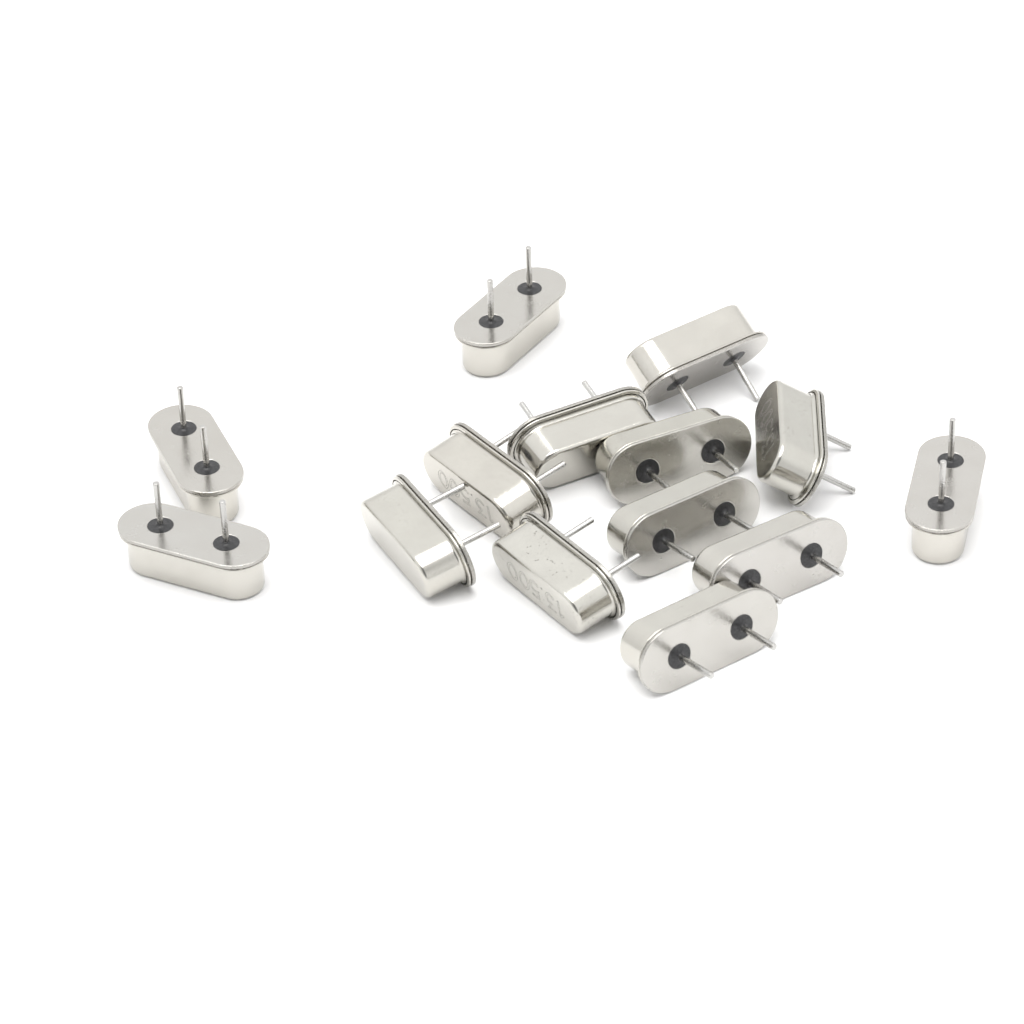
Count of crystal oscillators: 14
